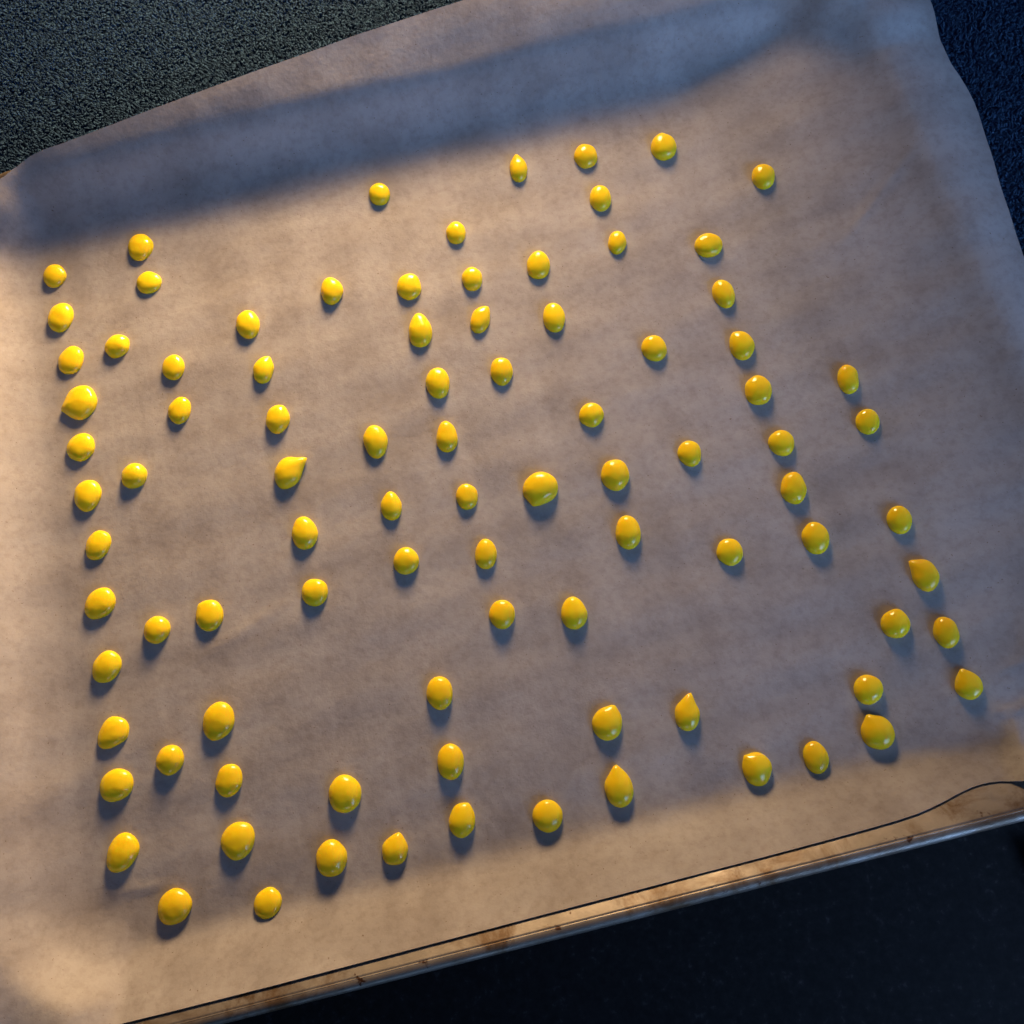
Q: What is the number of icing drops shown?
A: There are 92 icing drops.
